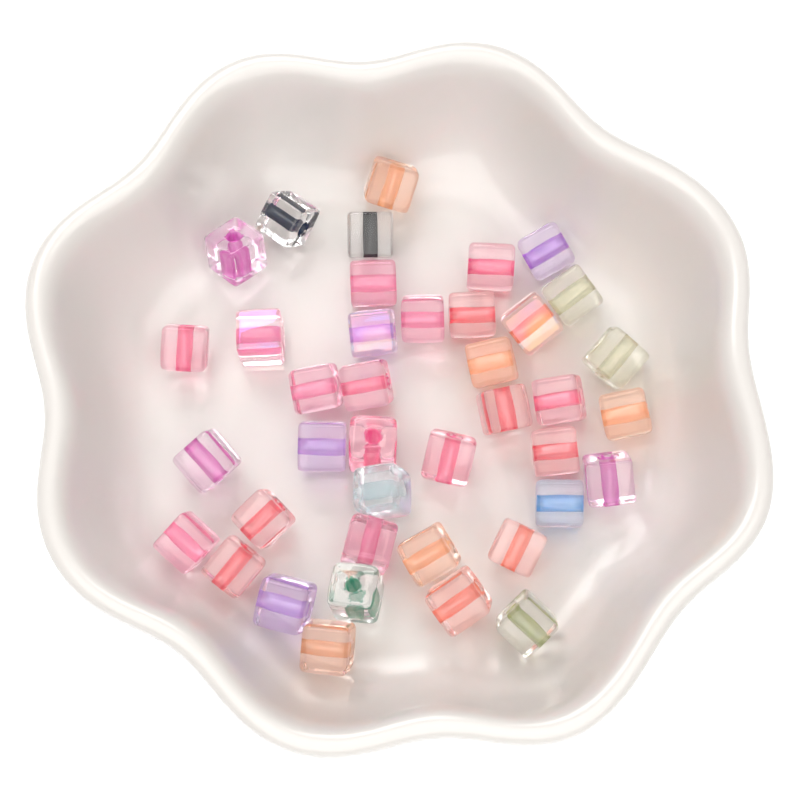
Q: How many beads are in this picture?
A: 40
